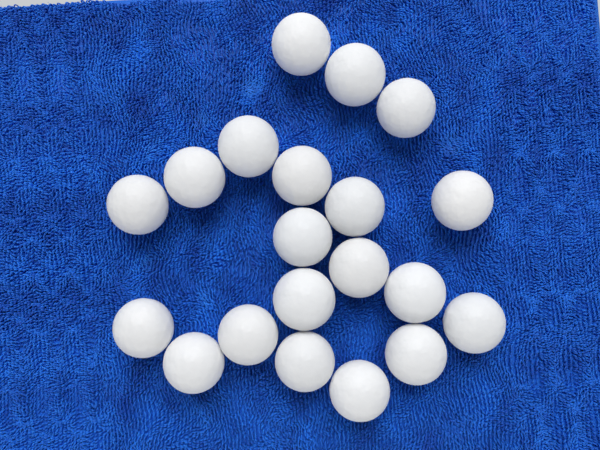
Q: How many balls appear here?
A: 20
